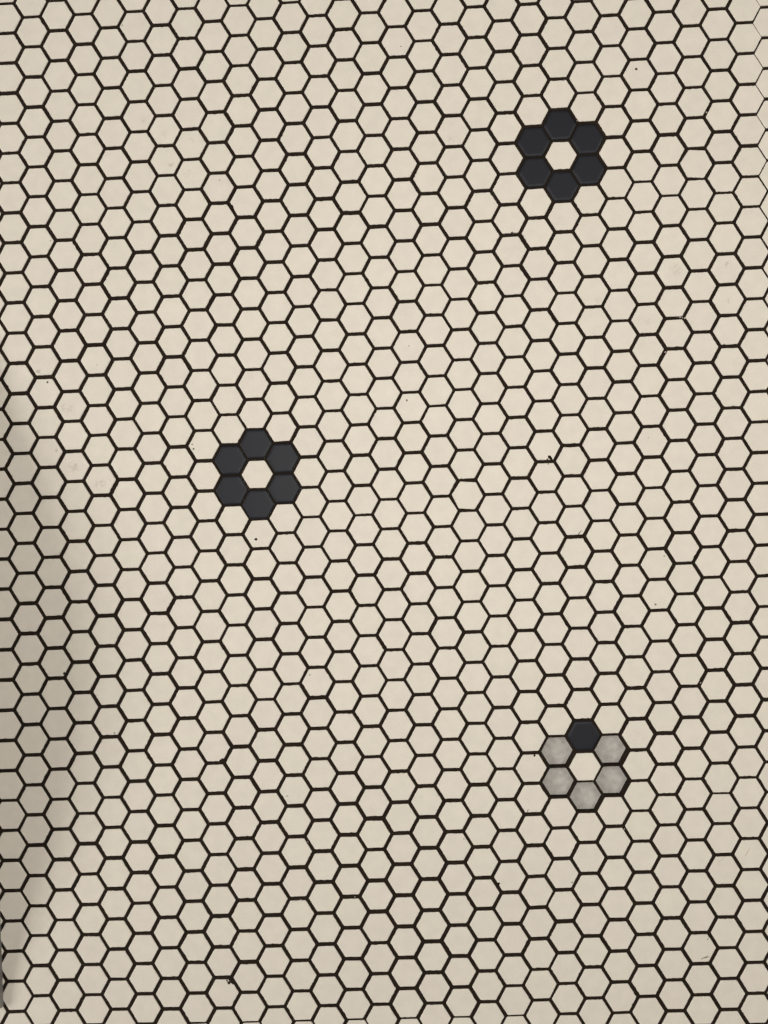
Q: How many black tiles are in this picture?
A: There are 13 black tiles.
